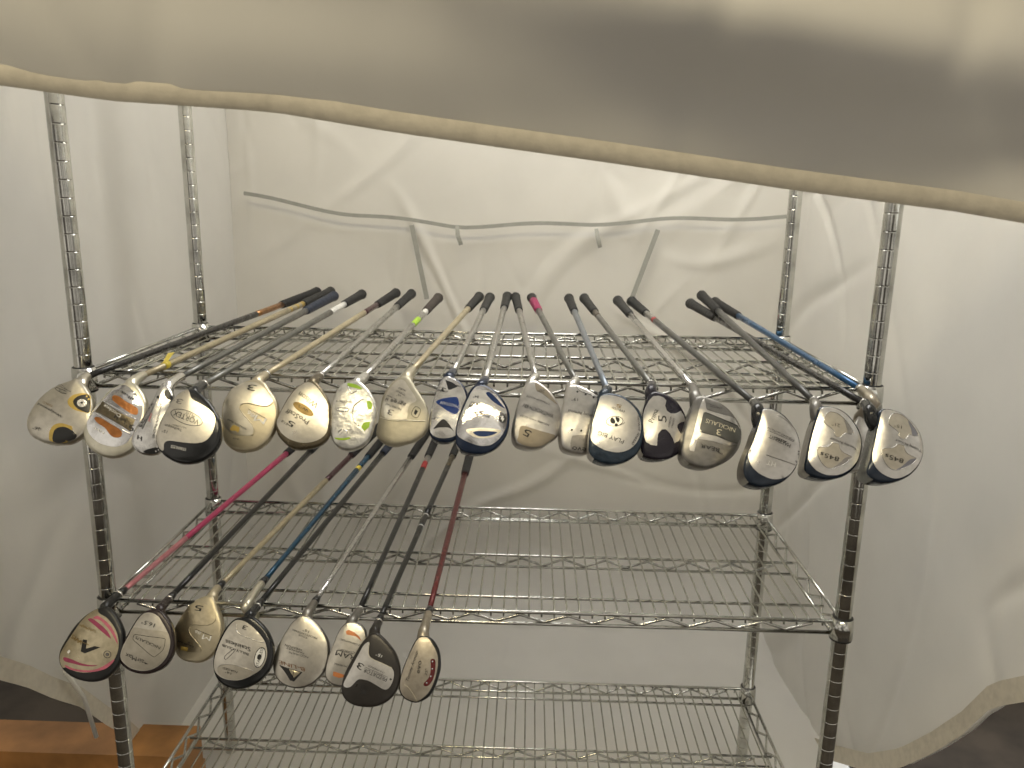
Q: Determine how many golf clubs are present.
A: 28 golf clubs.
